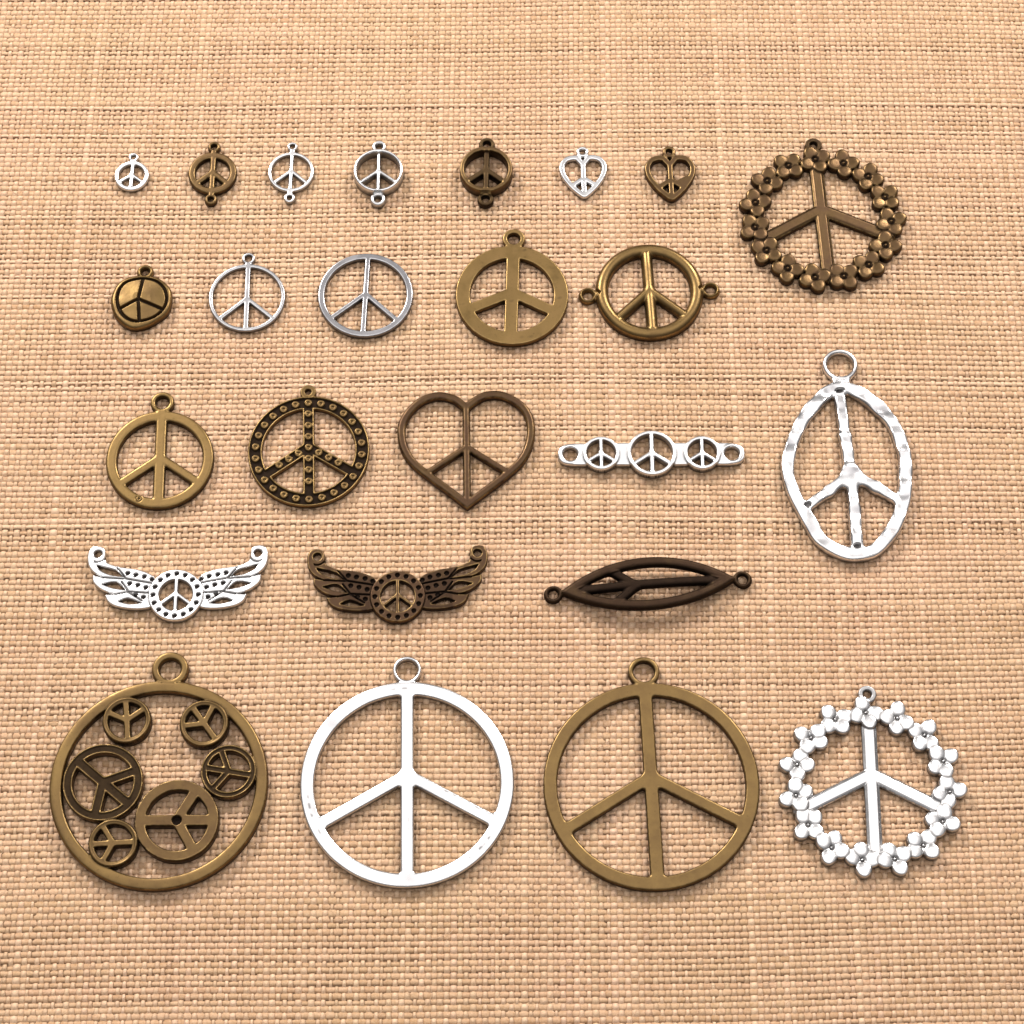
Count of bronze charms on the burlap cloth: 14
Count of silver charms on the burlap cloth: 11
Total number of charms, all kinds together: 25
